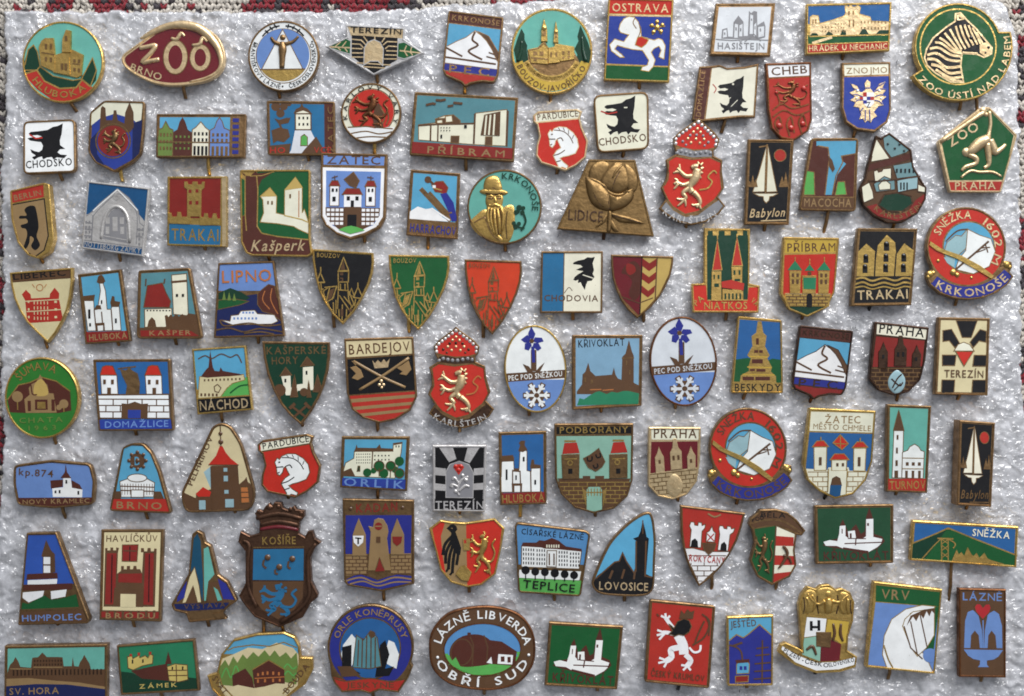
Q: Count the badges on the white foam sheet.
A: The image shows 96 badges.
